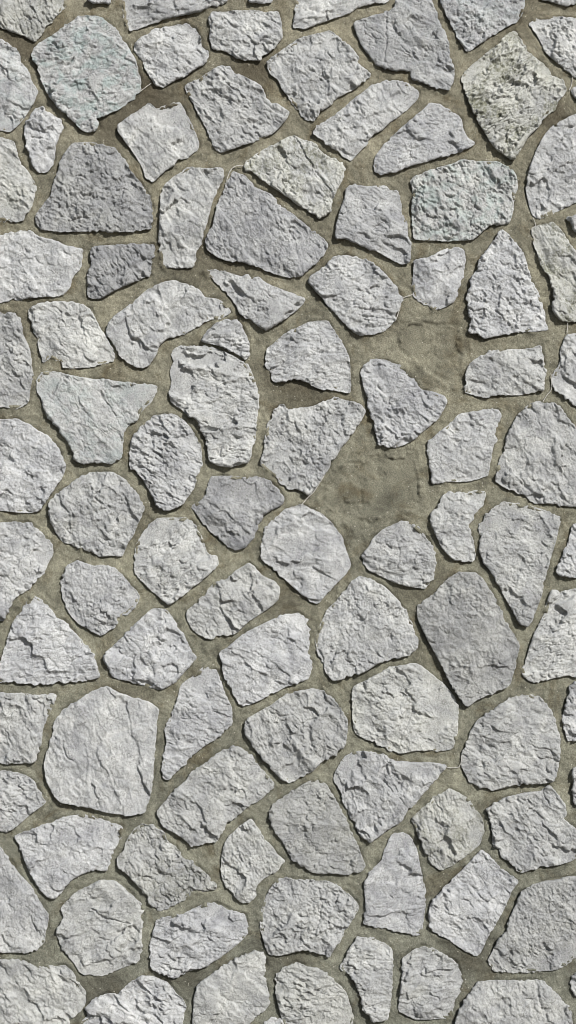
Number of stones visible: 102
